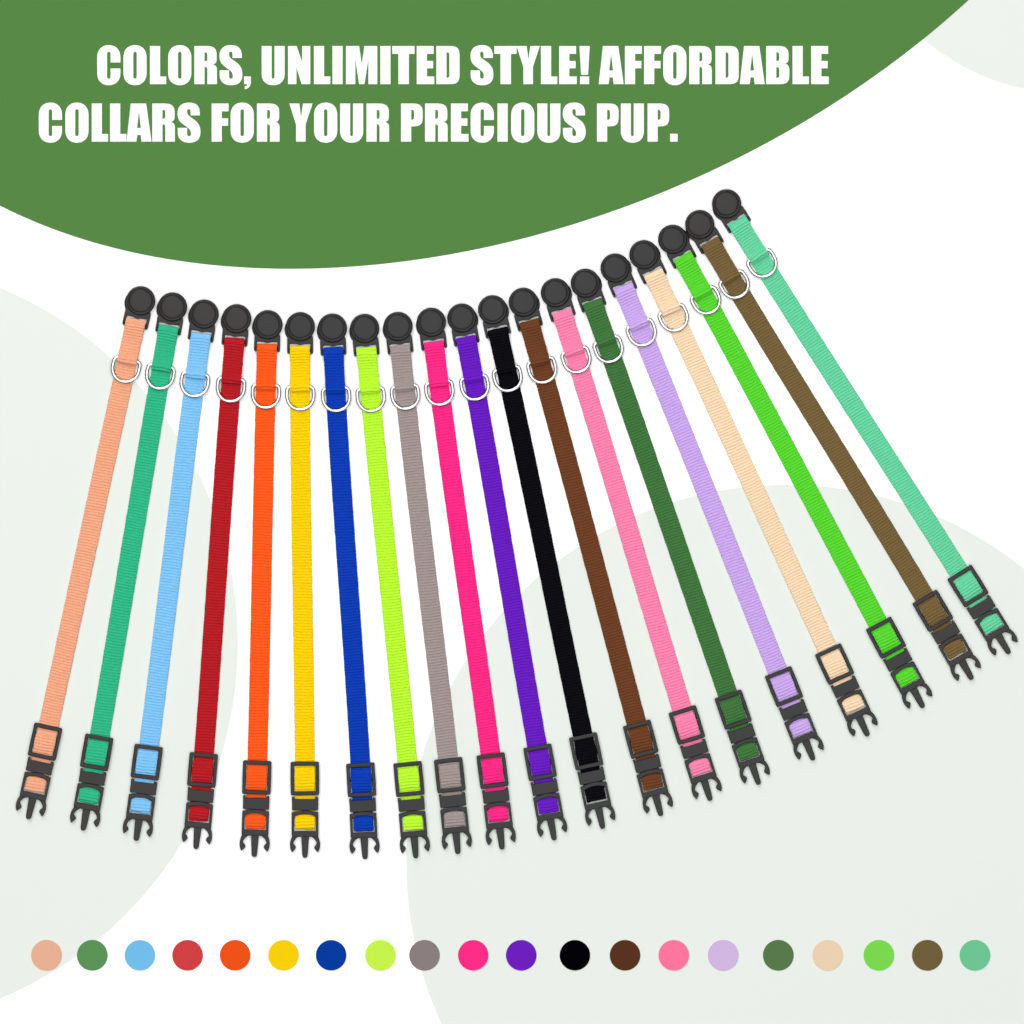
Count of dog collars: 20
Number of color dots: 20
